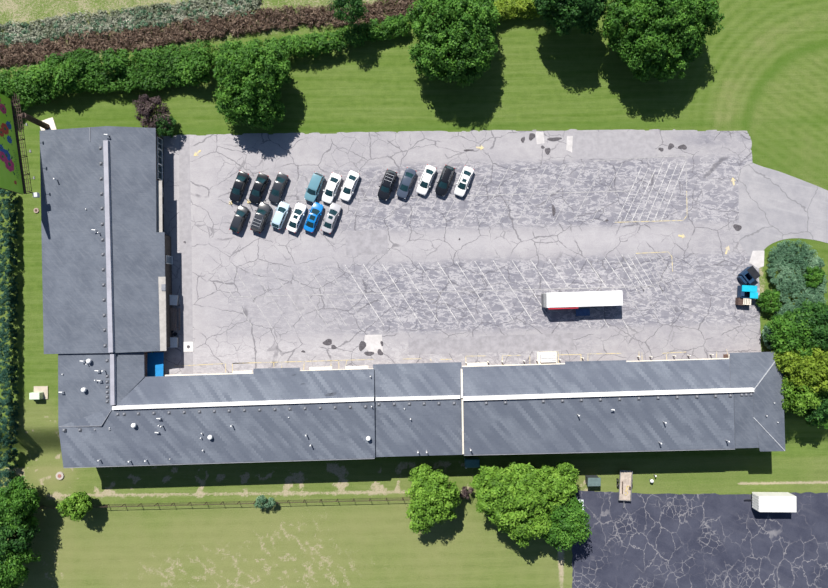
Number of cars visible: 17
